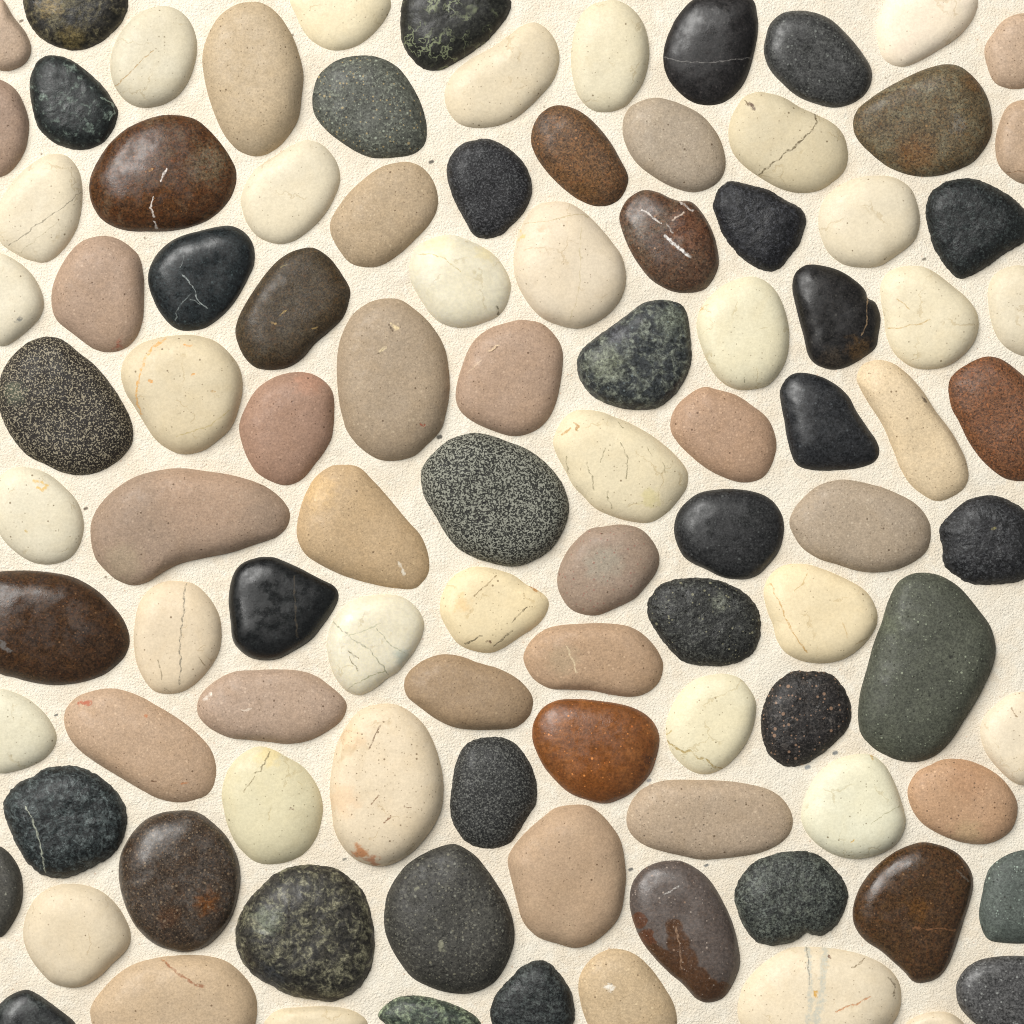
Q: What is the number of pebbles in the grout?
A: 101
